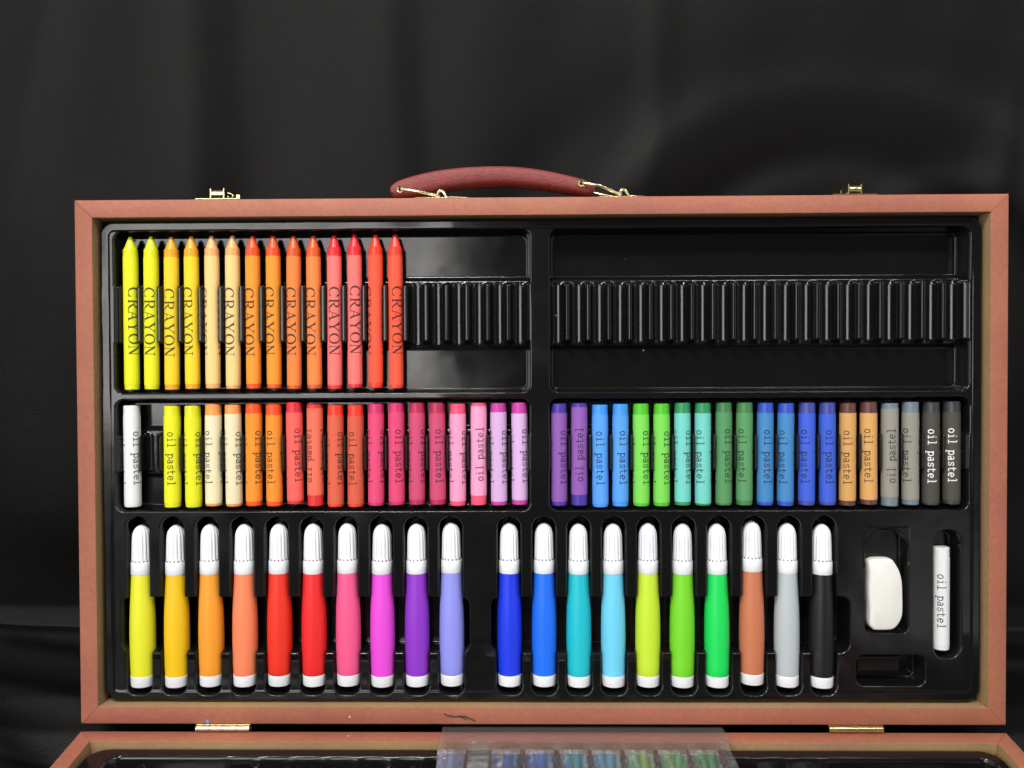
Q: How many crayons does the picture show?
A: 14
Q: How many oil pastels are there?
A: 40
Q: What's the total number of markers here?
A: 20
